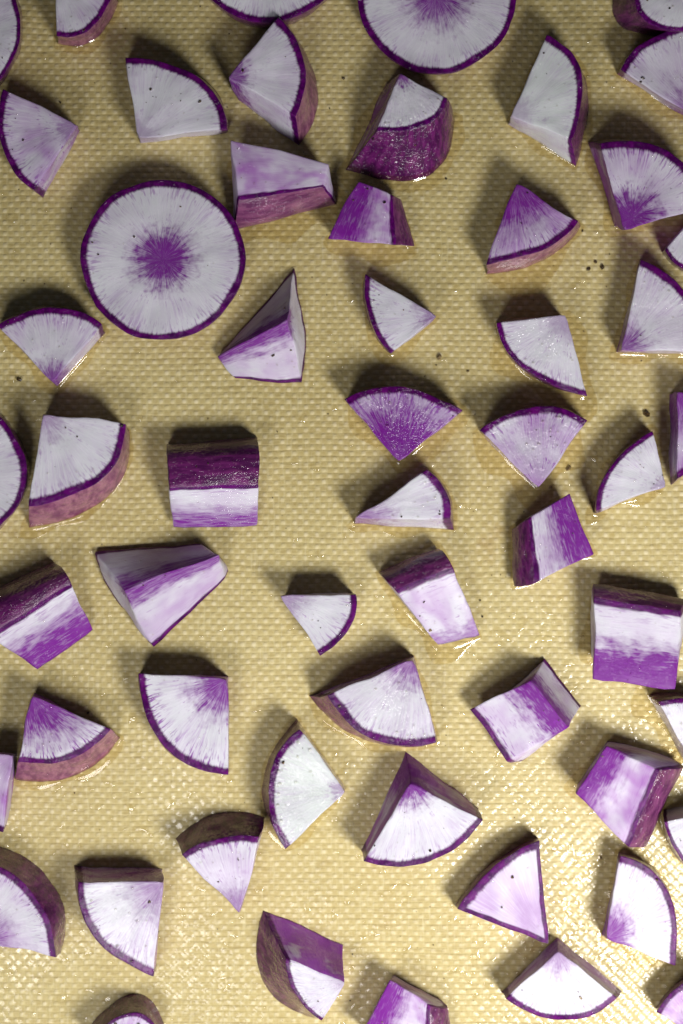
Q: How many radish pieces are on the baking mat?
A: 56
